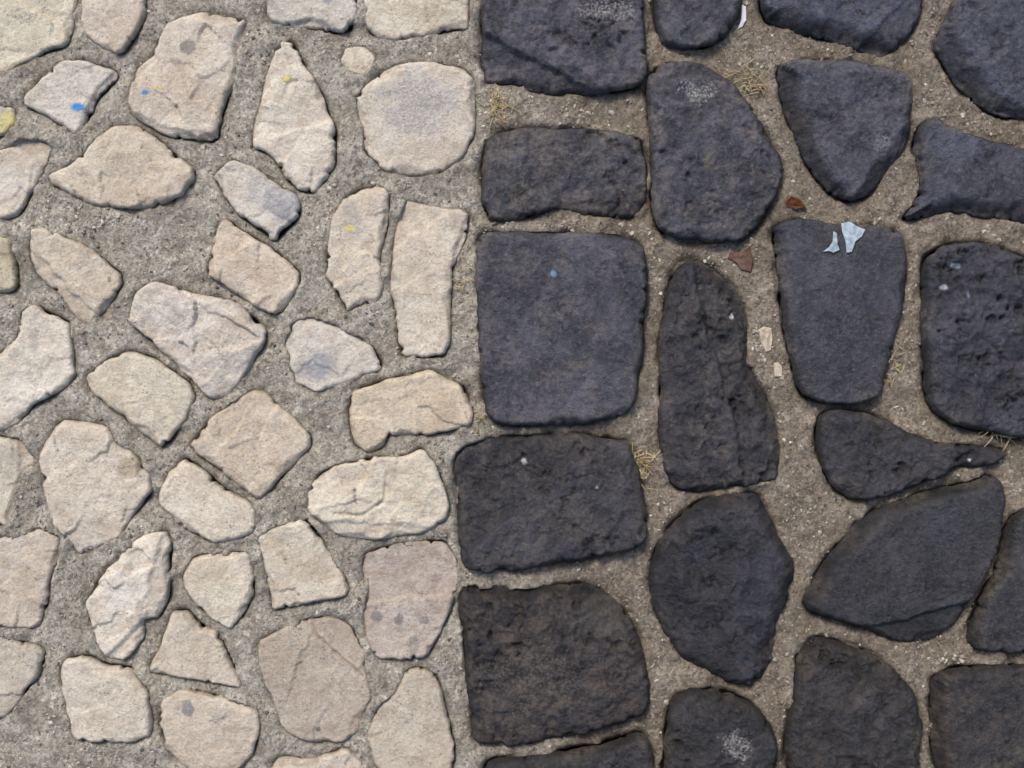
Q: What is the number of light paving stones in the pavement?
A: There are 40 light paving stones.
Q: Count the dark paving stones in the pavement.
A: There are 22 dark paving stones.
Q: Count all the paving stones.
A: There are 62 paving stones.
